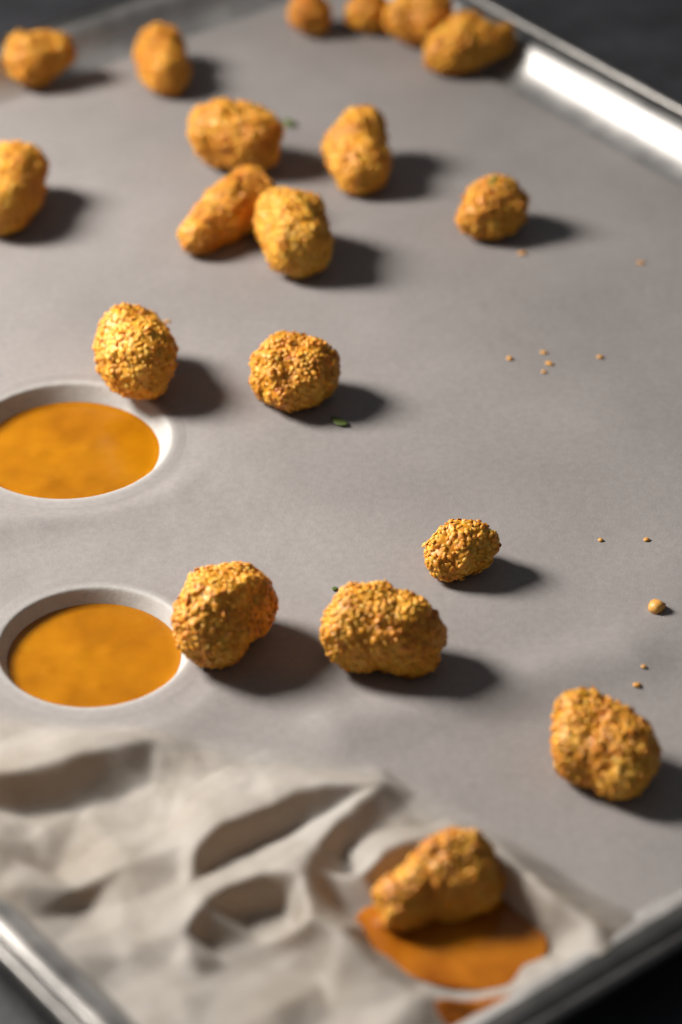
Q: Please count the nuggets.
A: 19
